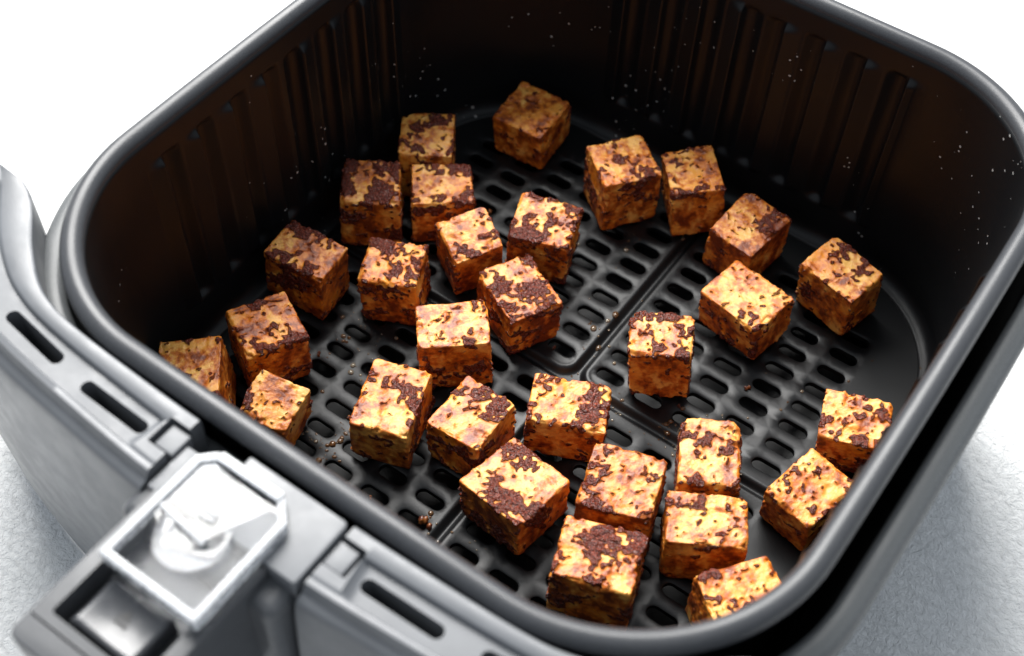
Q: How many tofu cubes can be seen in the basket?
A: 30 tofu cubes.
